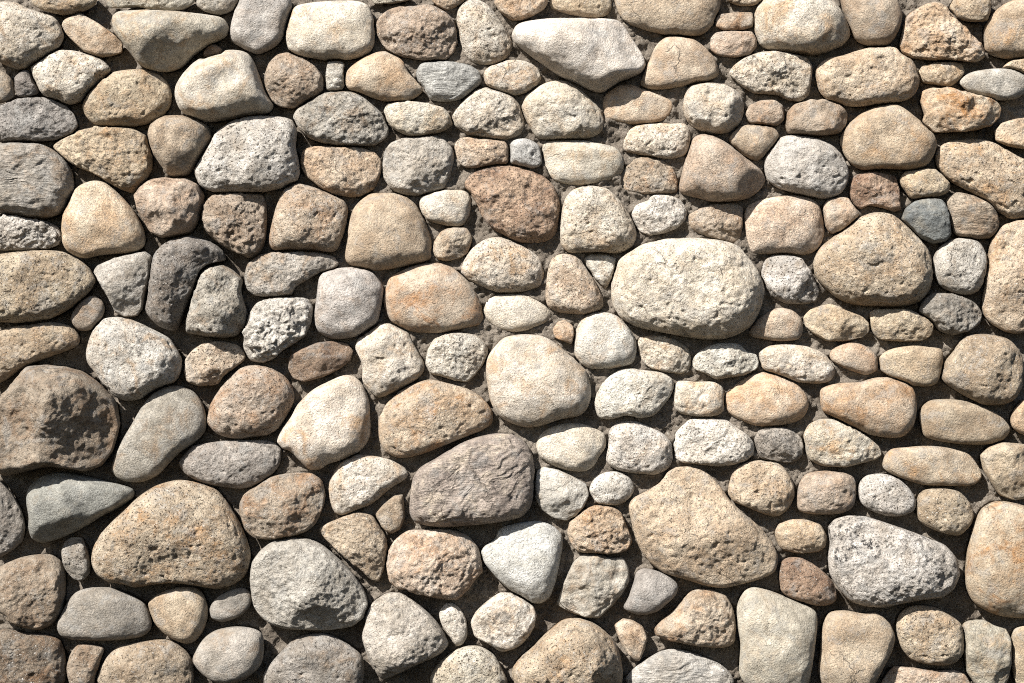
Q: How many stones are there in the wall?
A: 191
